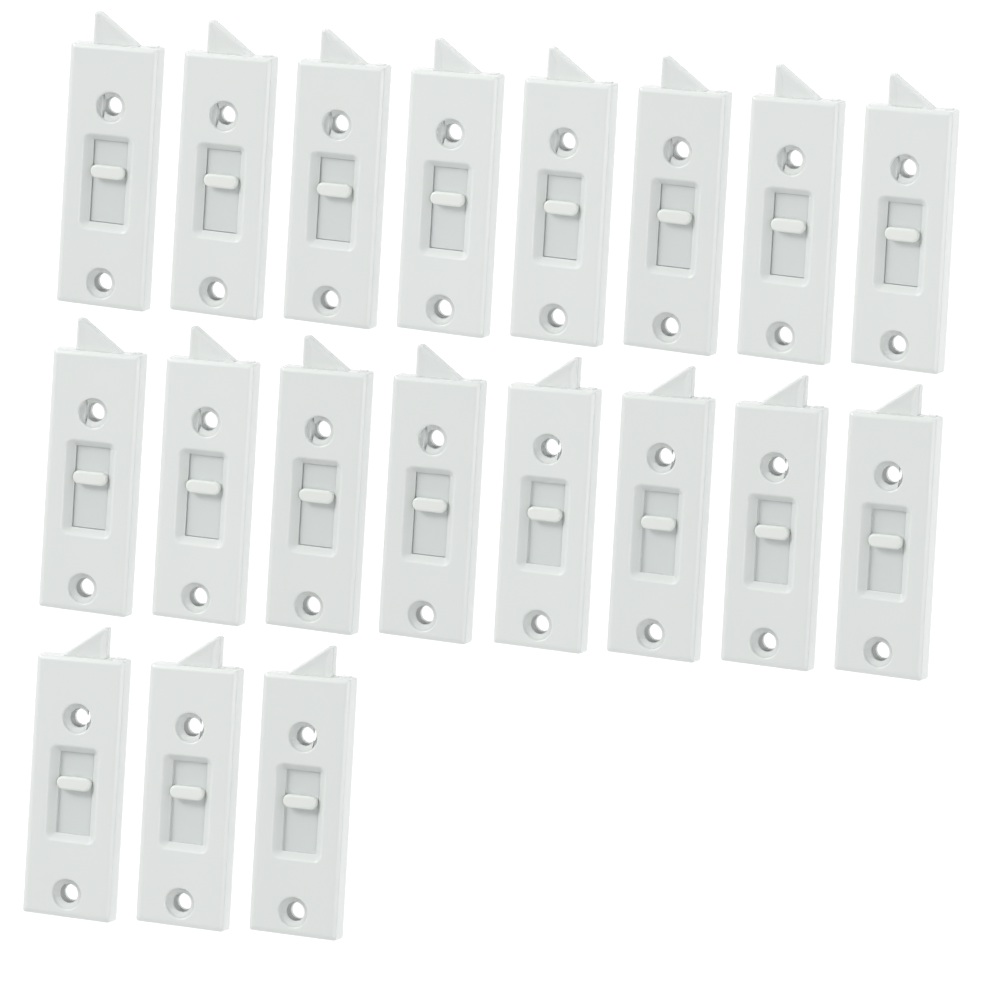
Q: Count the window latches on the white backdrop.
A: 19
